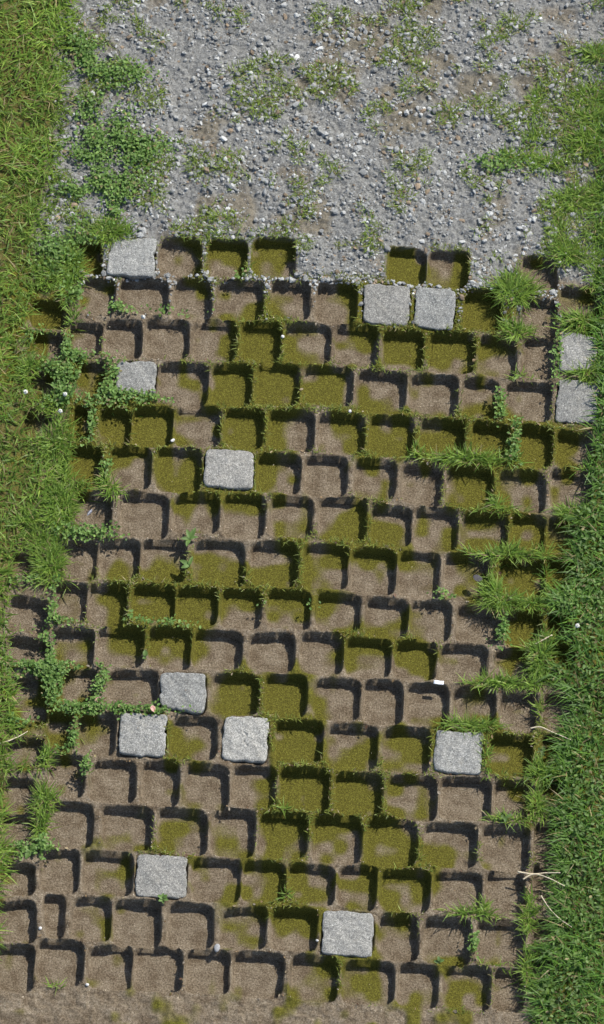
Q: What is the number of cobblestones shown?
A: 13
